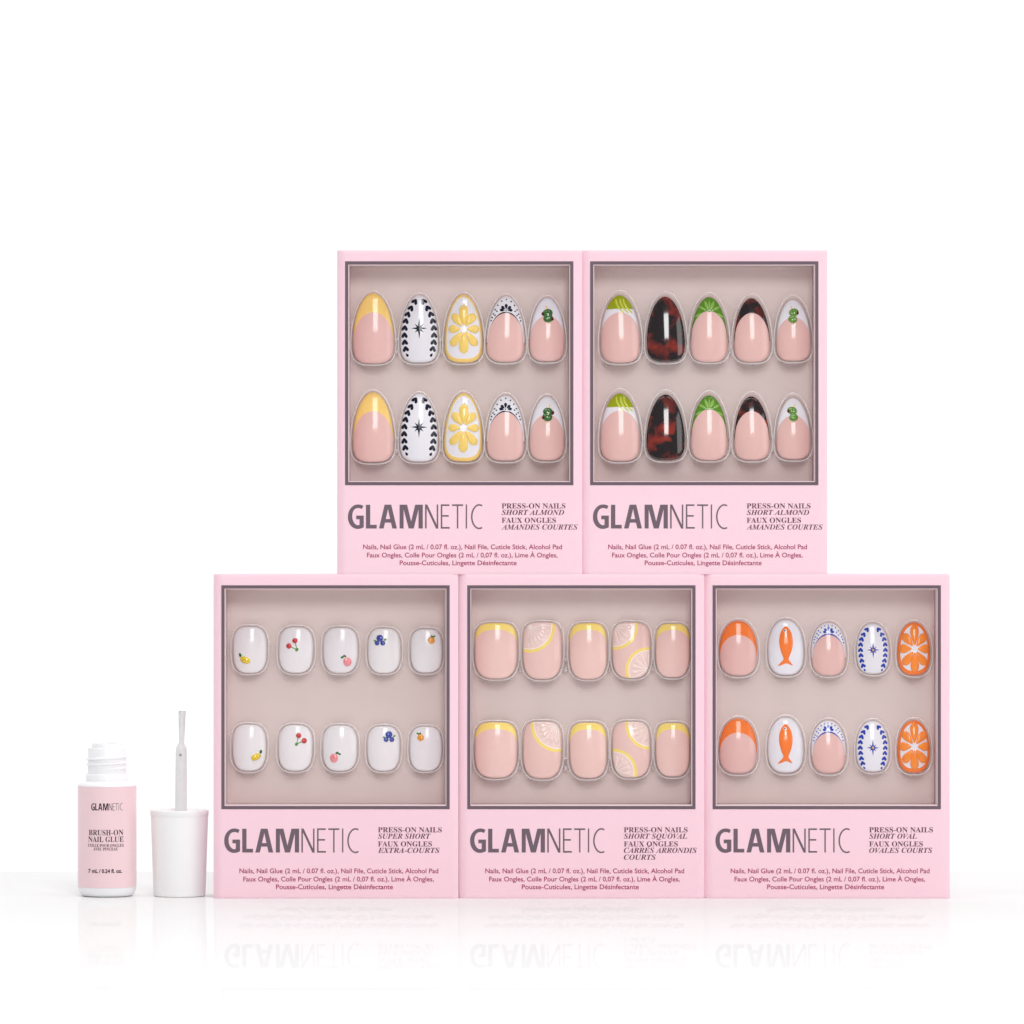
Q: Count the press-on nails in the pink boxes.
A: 50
